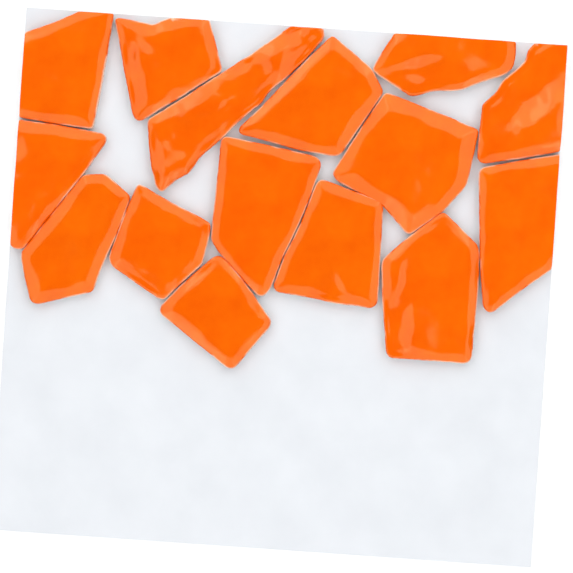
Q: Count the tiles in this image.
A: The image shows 15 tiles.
